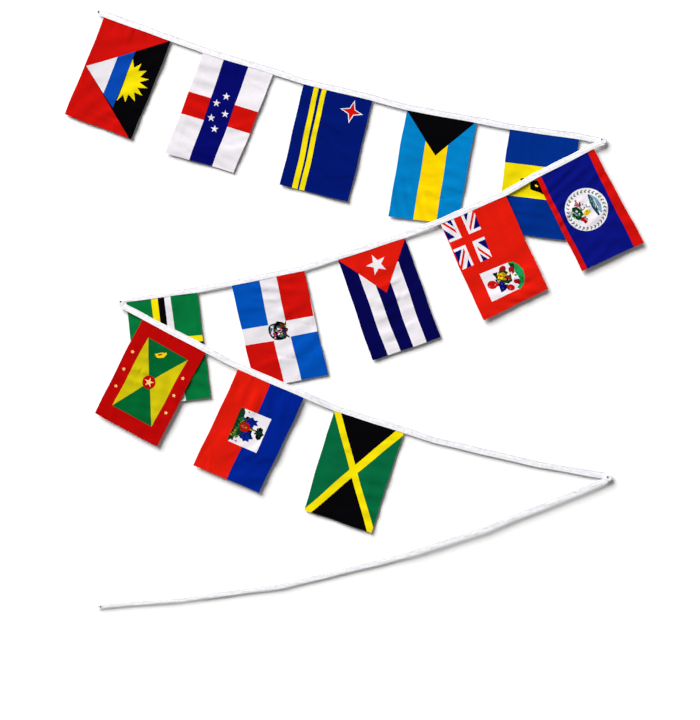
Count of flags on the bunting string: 13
